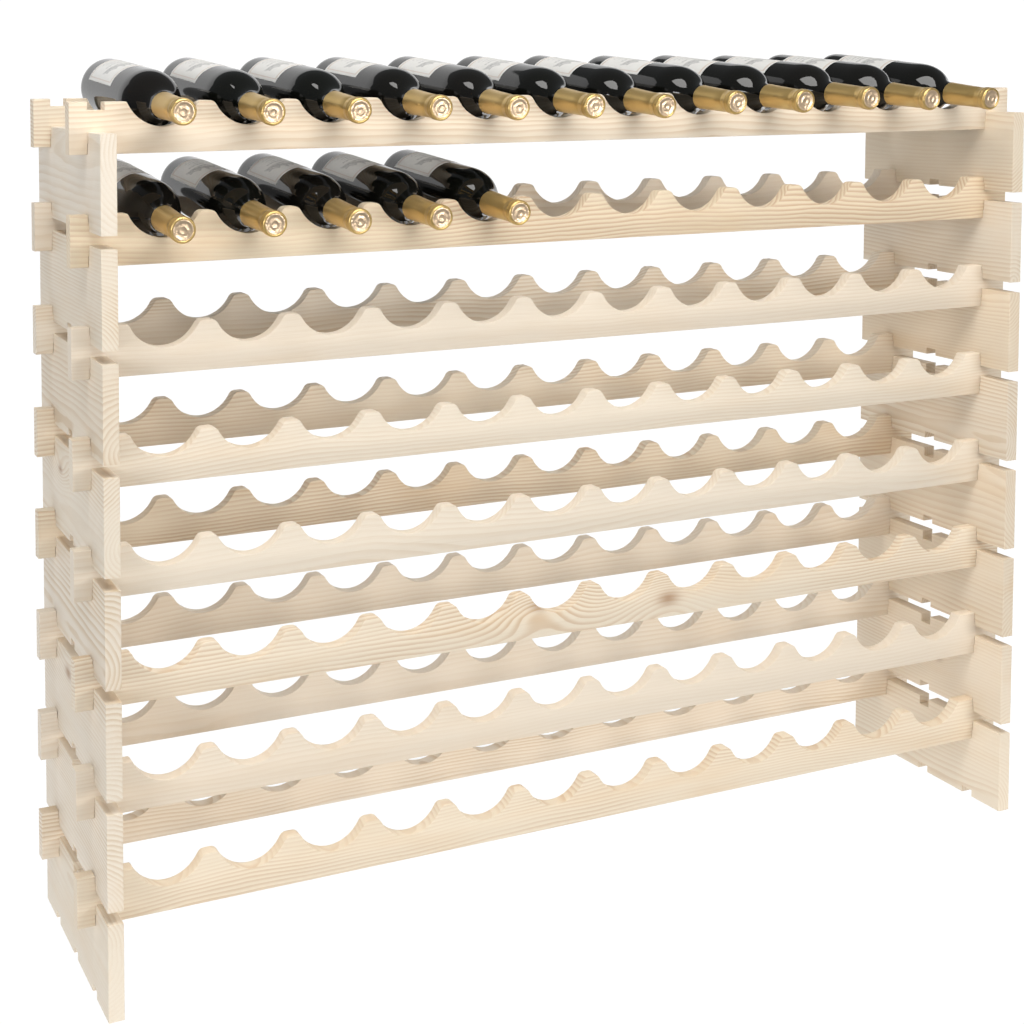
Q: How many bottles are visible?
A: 17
